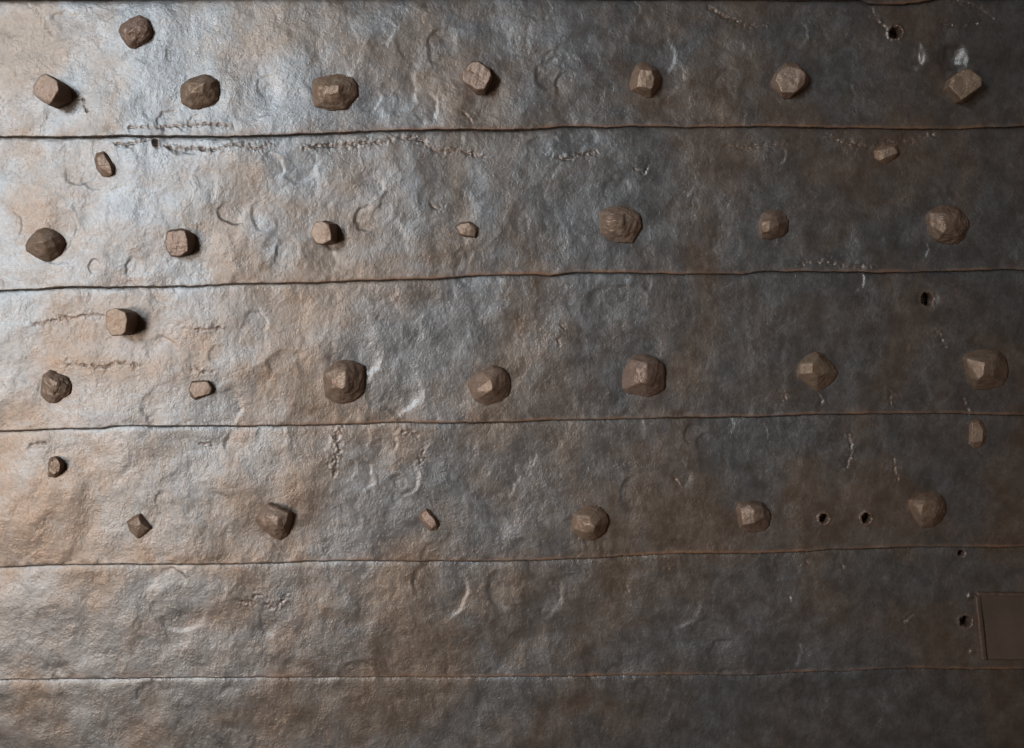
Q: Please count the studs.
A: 33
